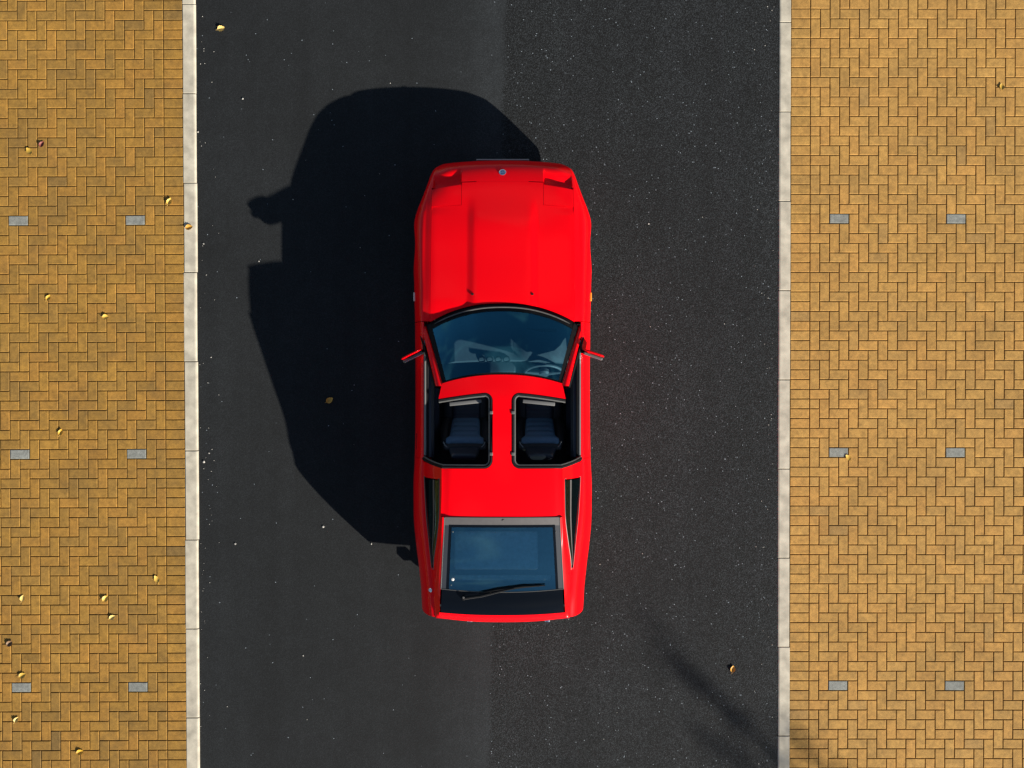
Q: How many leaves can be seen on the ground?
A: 20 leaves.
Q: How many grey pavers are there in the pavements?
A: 12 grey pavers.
